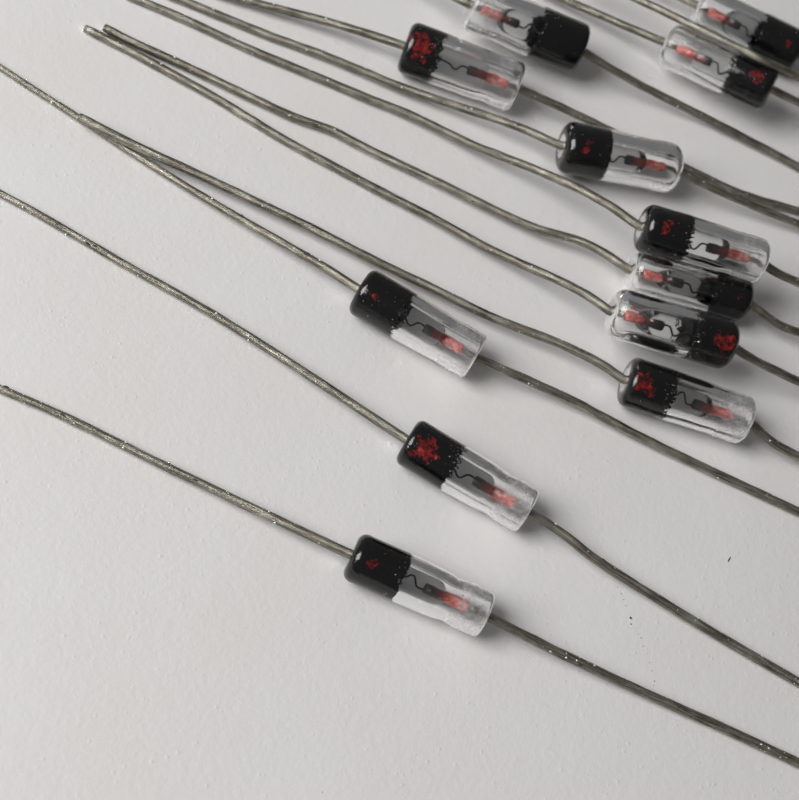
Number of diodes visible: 12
